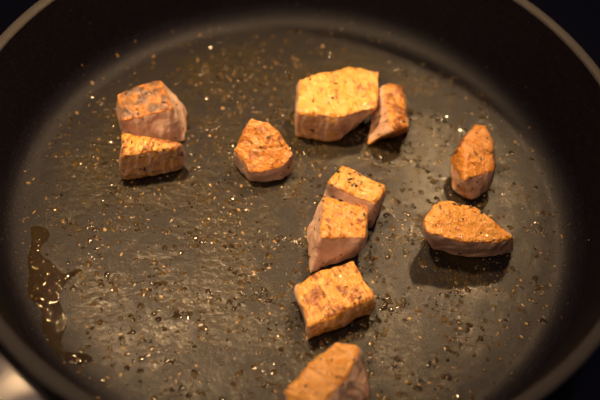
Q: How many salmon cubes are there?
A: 11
